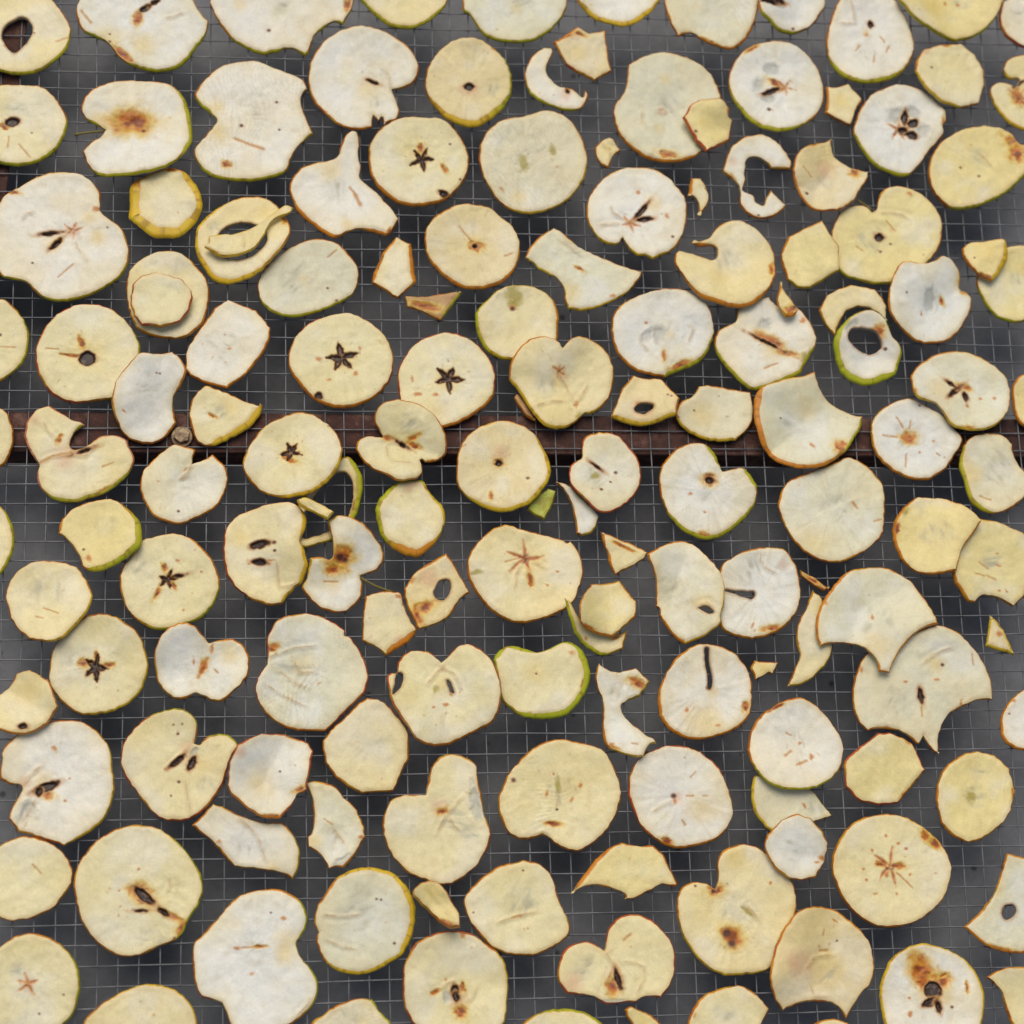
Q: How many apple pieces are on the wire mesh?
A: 154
